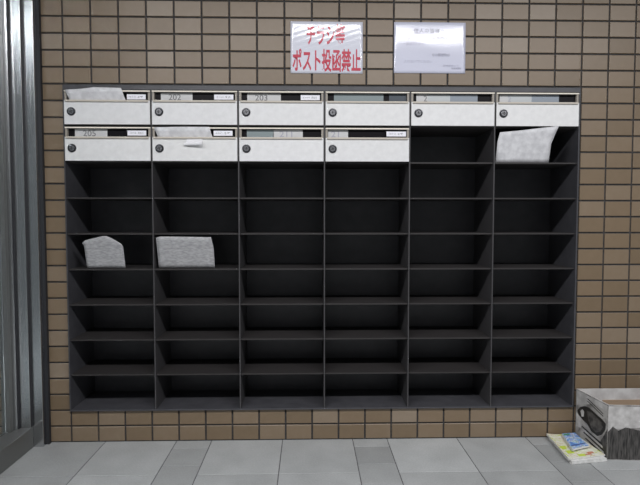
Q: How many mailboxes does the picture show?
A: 10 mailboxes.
